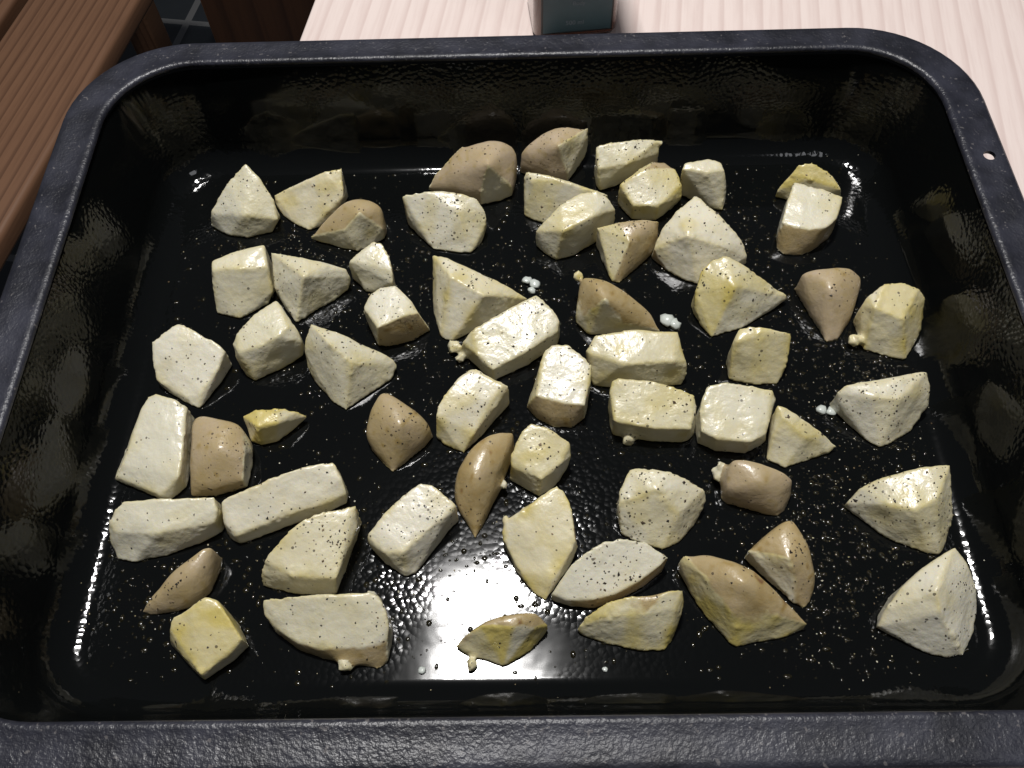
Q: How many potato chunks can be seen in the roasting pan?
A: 59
